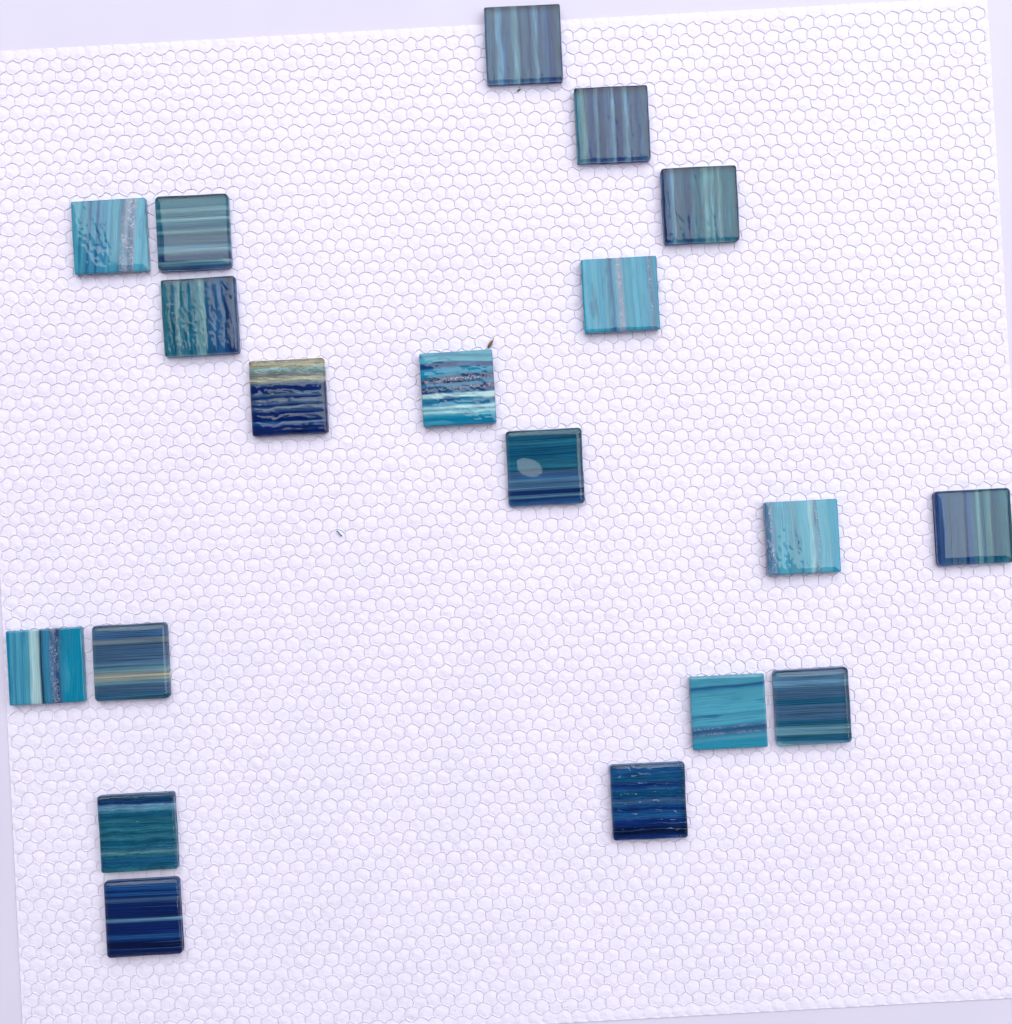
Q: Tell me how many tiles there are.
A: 19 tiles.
